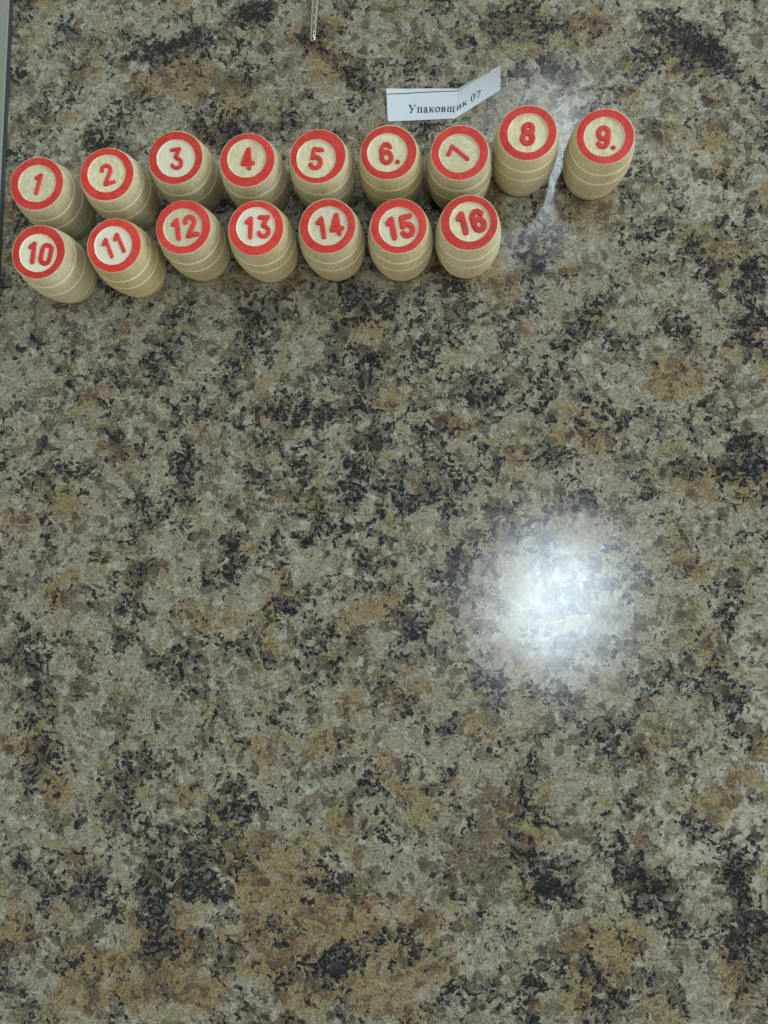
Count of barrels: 16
